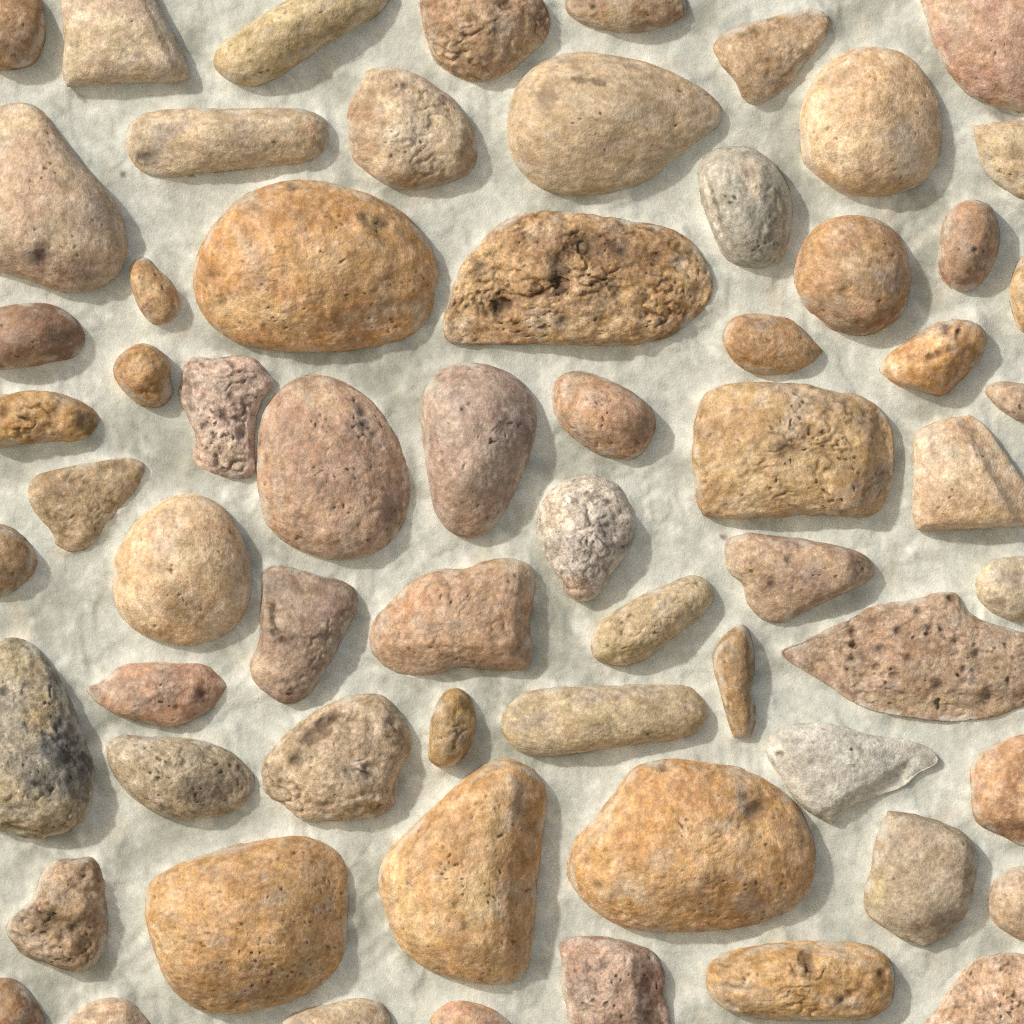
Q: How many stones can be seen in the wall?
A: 64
